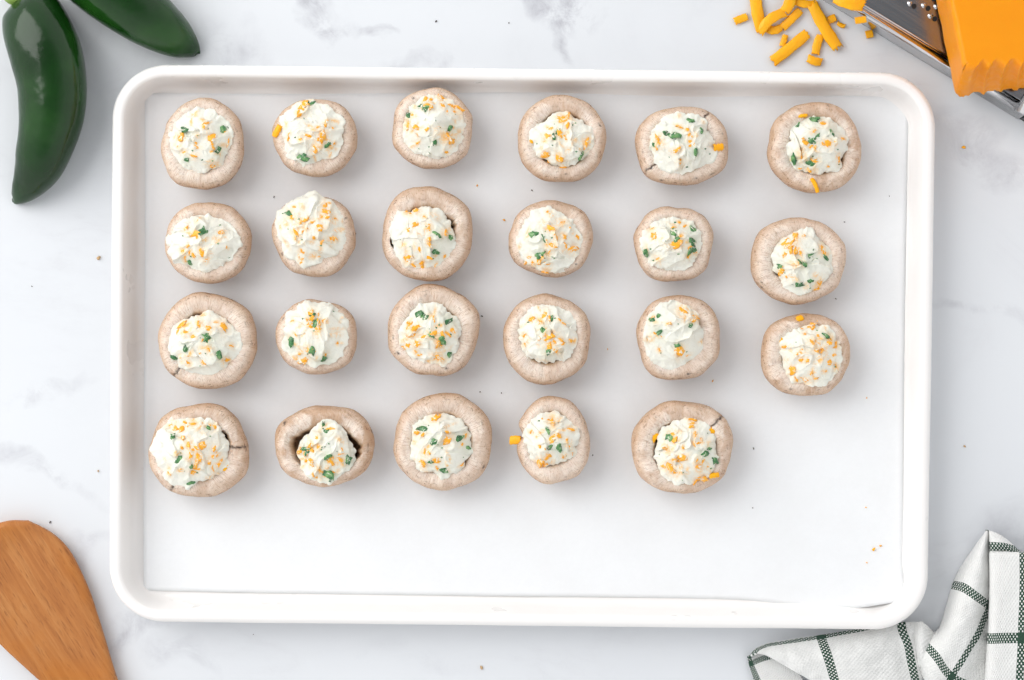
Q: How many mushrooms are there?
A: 23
